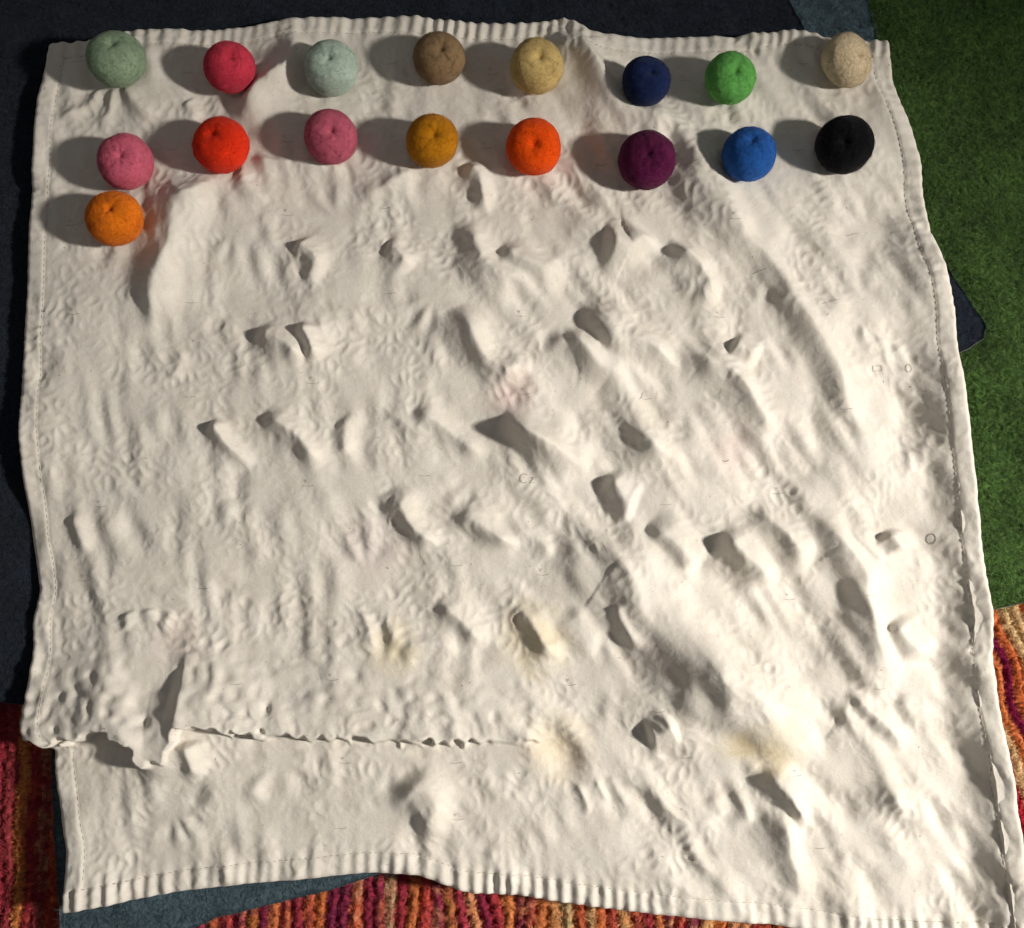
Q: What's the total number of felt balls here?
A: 17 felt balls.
